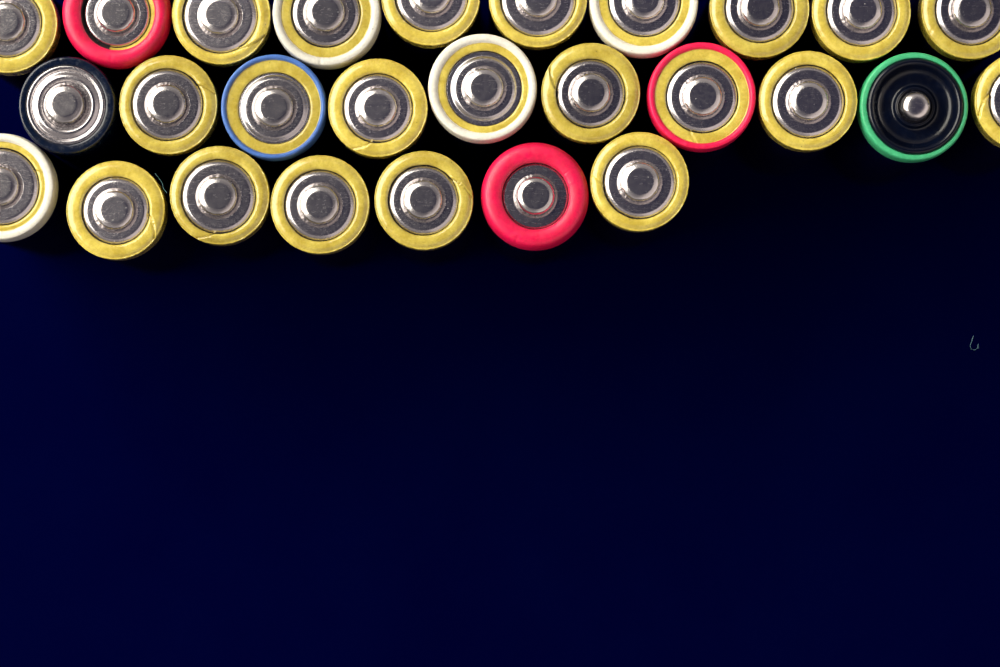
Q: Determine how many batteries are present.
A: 27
